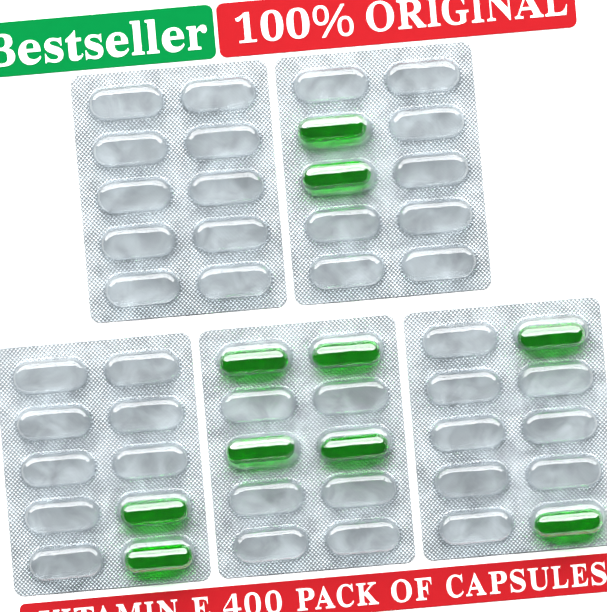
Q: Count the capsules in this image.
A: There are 10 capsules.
